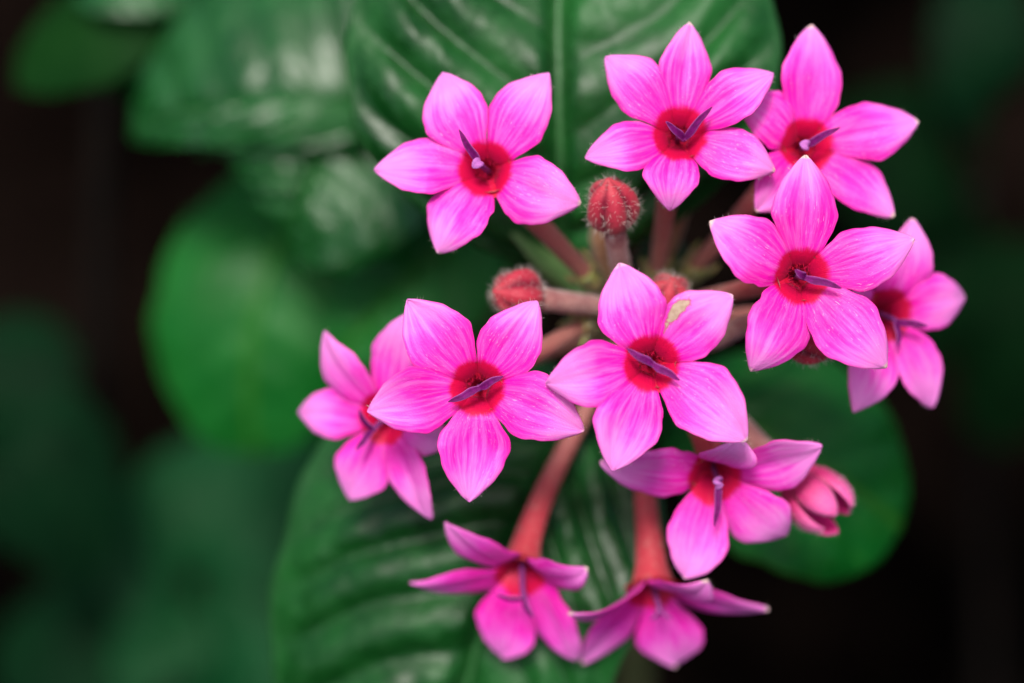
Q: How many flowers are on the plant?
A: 11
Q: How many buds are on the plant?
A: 5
